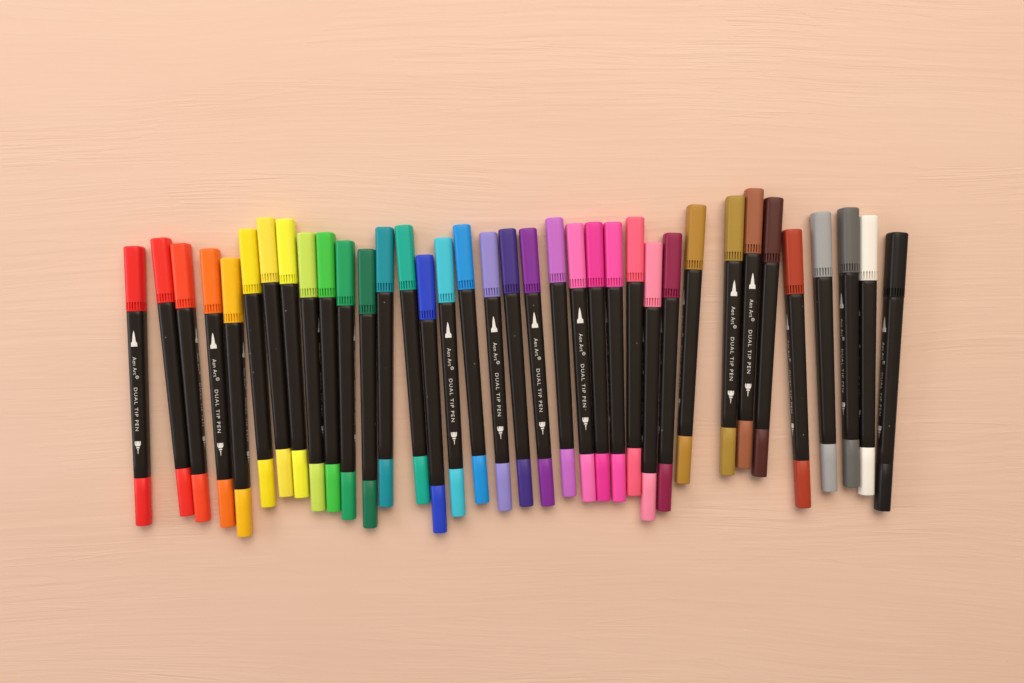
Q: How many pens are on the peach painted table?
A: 36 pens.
